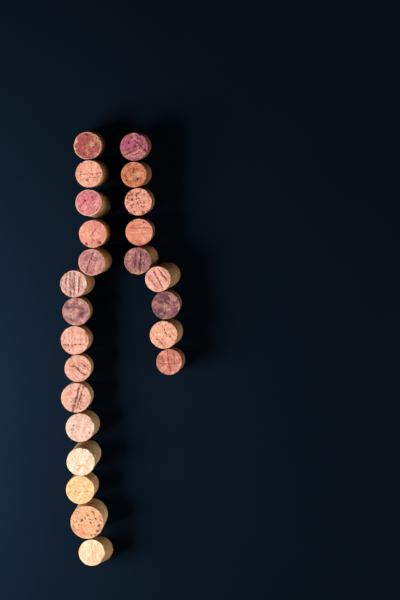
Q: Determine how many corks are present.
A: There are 24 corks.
